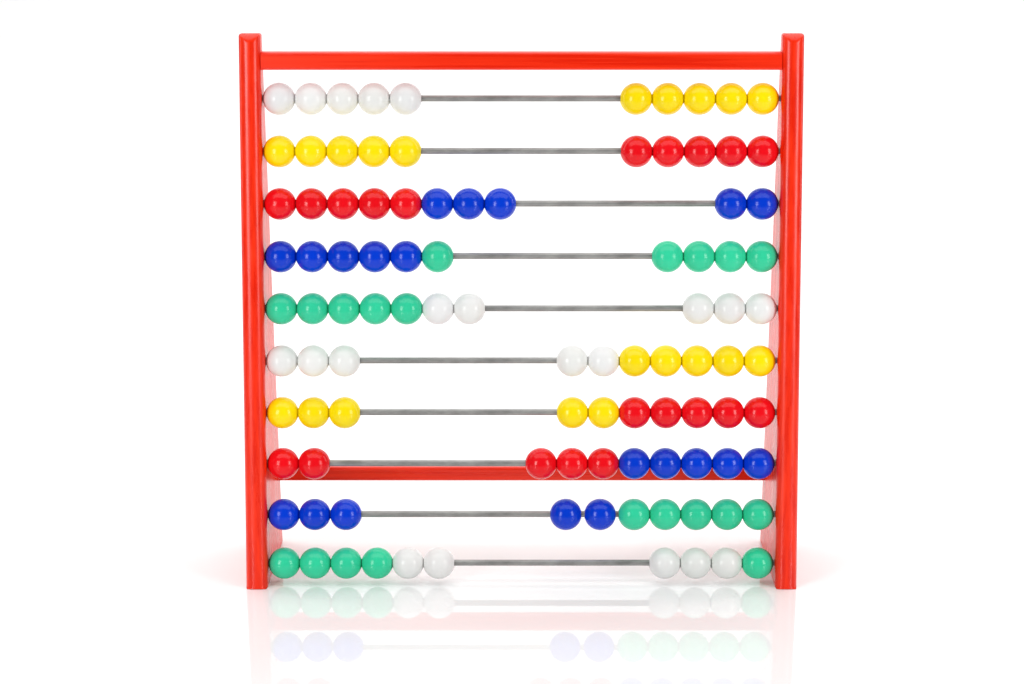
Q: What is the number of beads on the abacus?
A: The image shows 100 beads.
